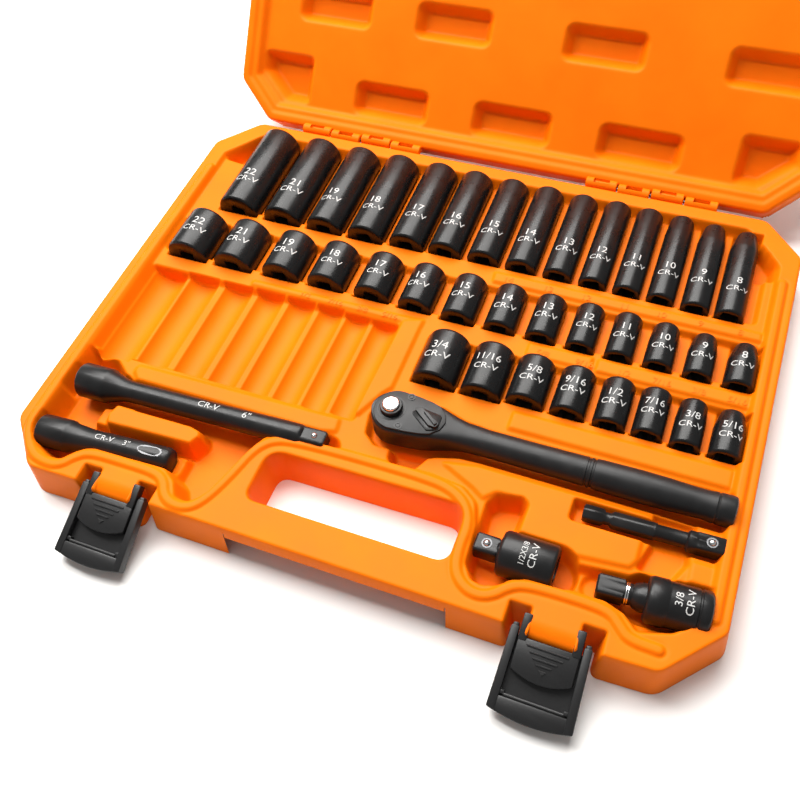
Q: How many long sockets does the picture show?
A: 14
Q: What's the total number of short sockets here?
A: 22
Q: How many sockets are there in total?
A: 36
